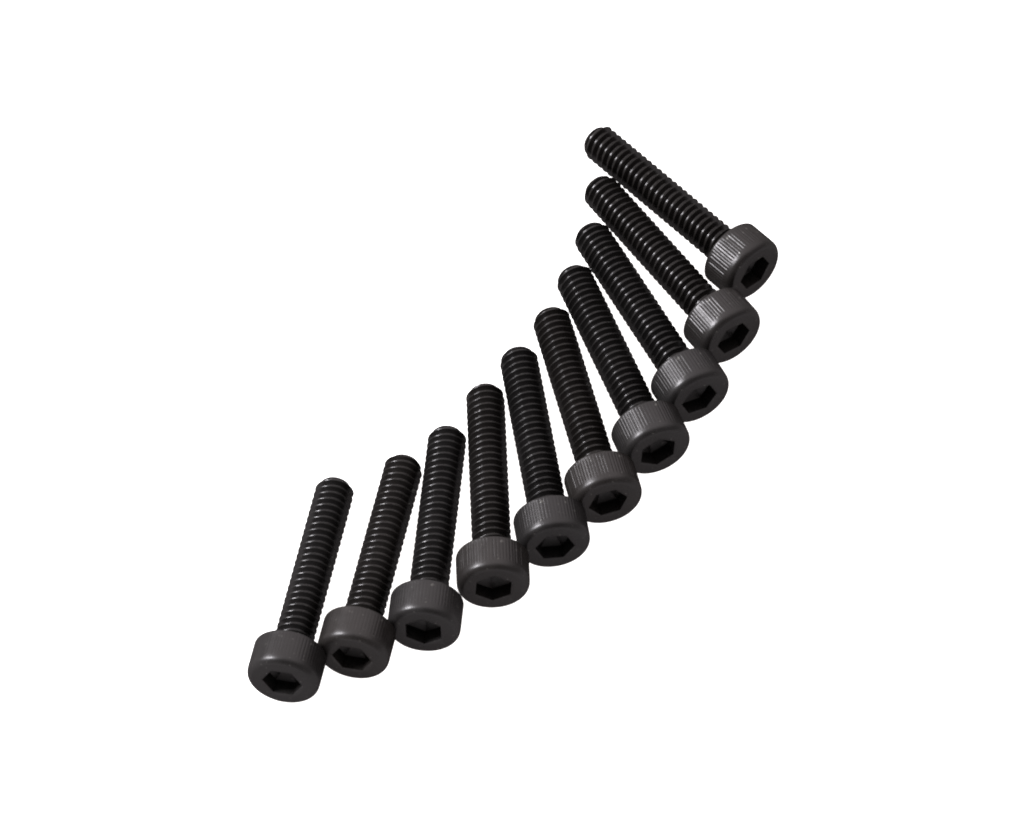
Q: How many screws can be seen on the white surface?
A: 10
